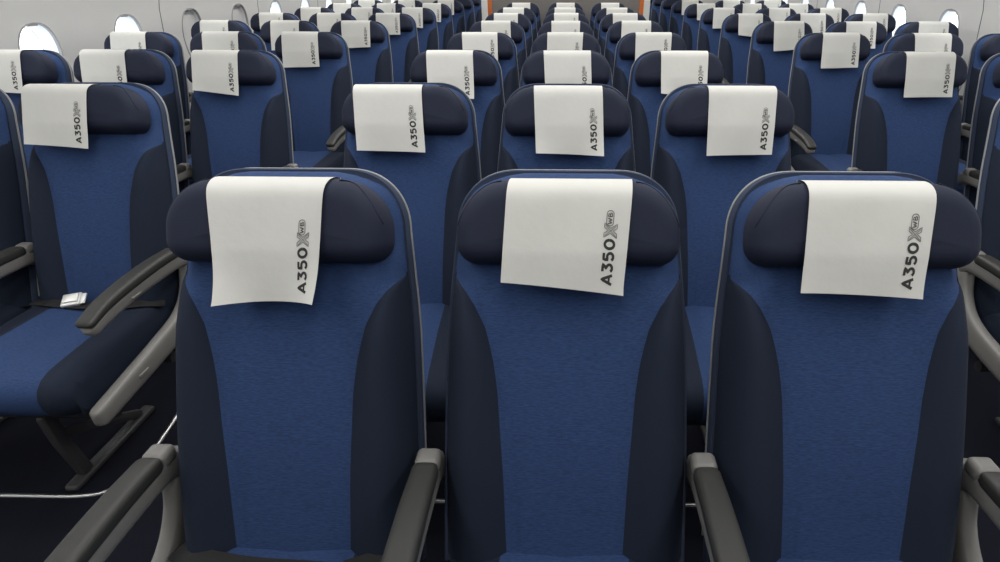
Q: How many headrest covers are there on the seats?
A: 64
